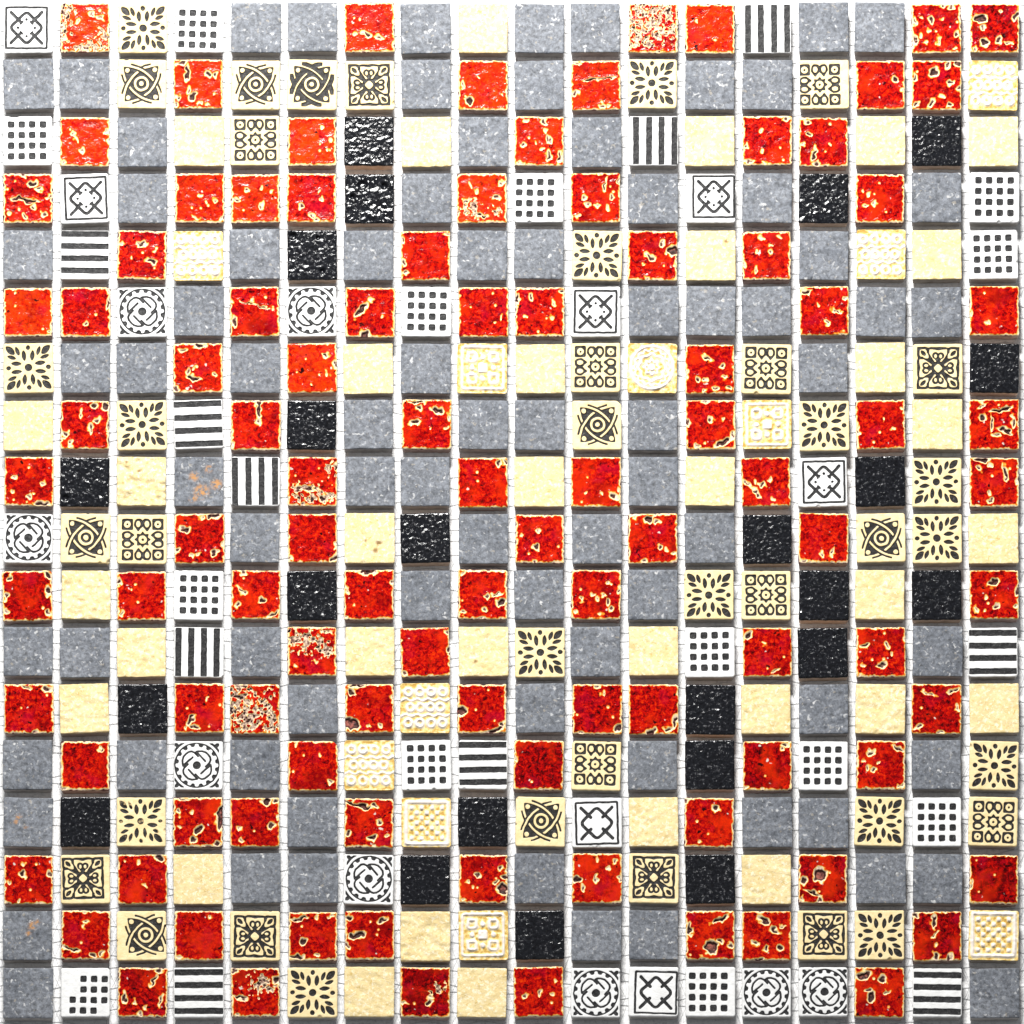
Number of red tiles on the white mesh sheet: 101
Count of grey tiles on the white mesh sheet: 80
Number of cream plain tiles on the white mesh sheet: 34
